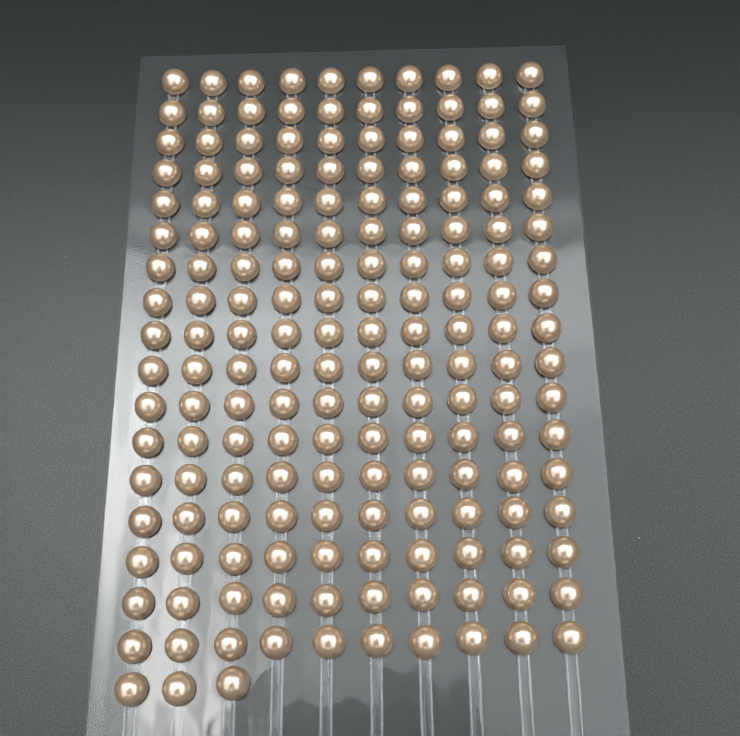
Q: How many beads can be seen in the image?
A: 173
